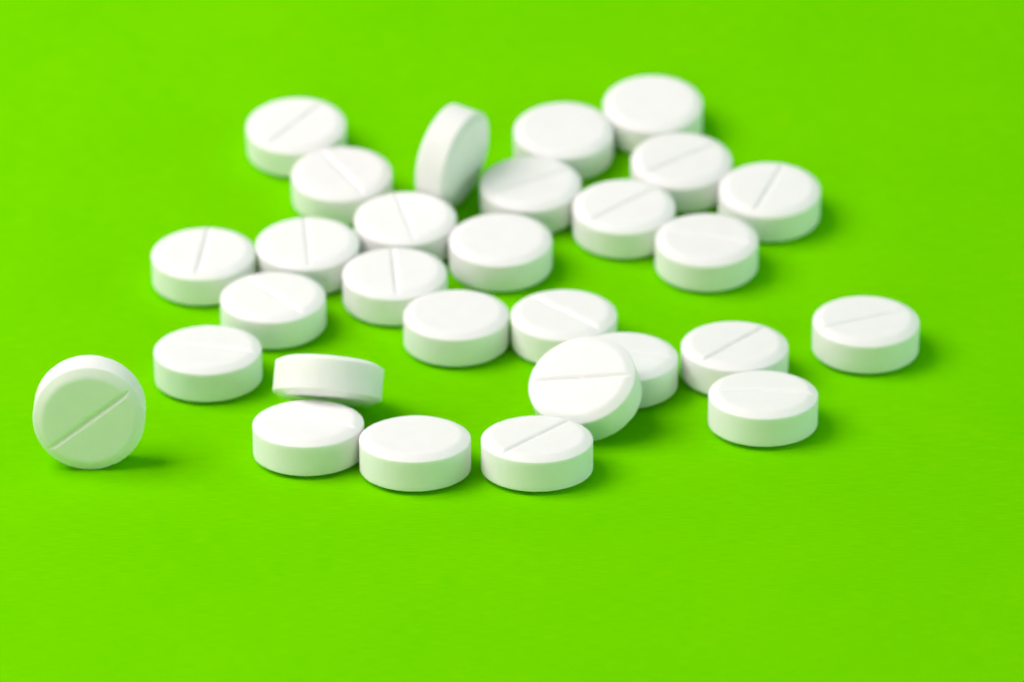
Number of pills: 29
